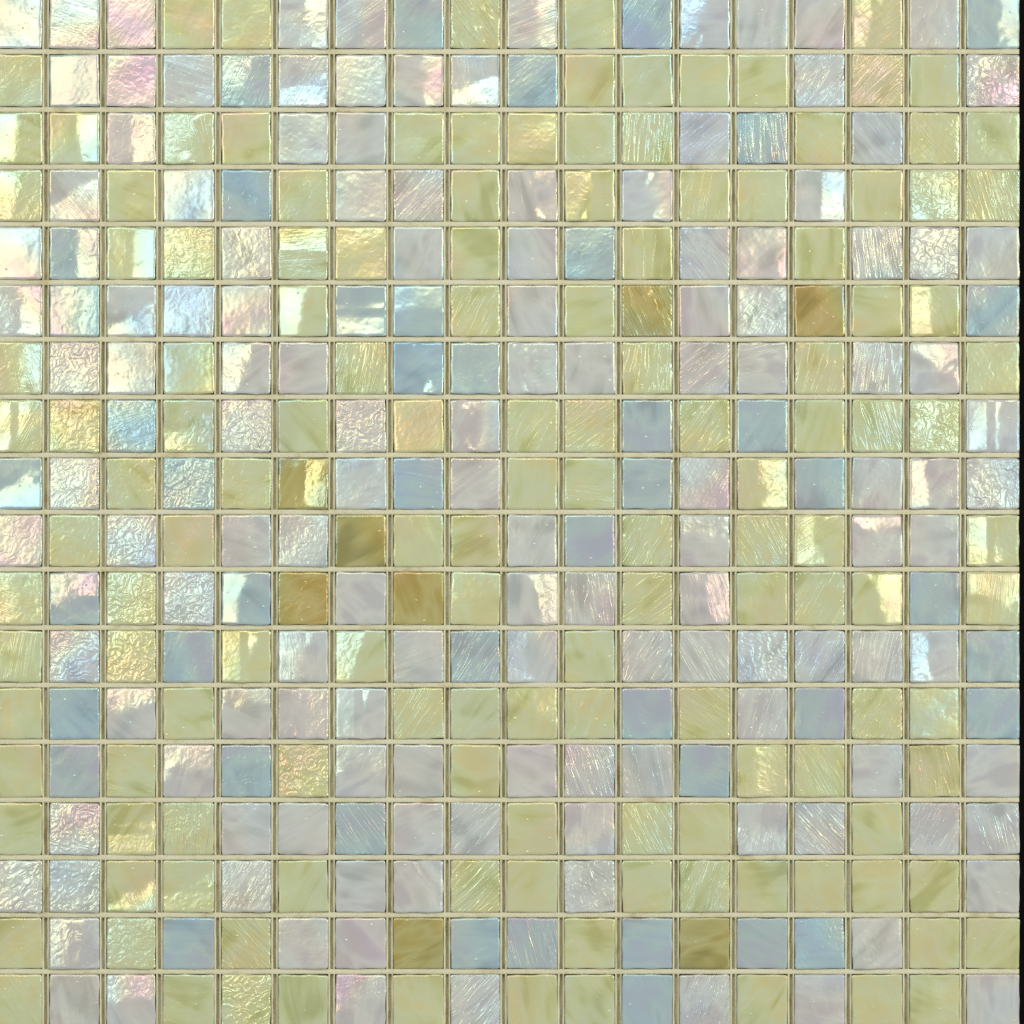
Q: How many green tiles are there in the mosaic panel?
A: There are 139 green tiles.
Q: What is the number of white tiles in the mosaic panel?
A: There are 131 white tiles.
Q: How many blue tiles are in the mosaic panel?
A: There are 46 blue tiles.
